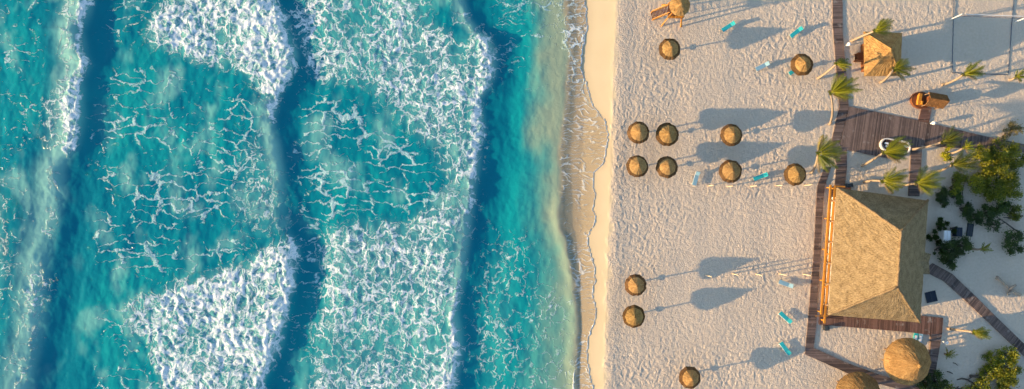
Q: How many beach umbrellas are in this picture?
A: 12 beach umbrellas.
